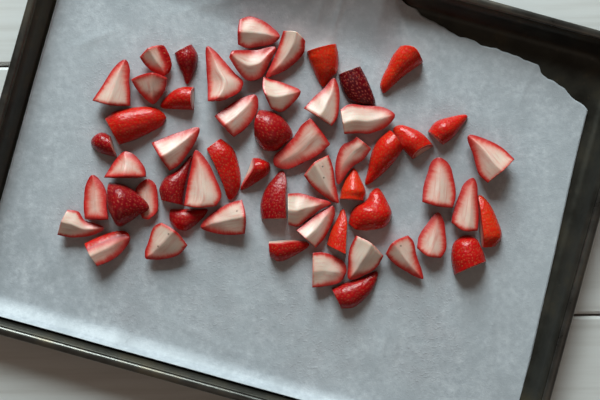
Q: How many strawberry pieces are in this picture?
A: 56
